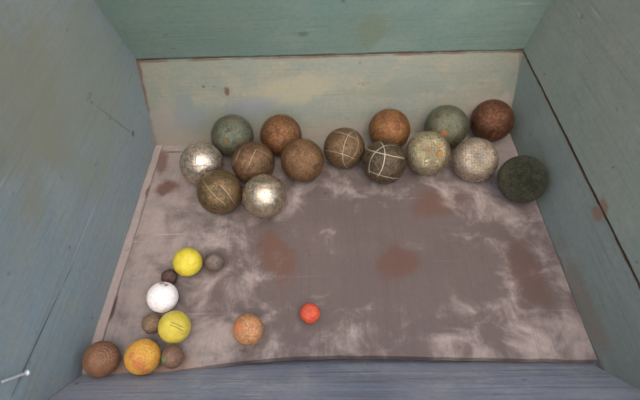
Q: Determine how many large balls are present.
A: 15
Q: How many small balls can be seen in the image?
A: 11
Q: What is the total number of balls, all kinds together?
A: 26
